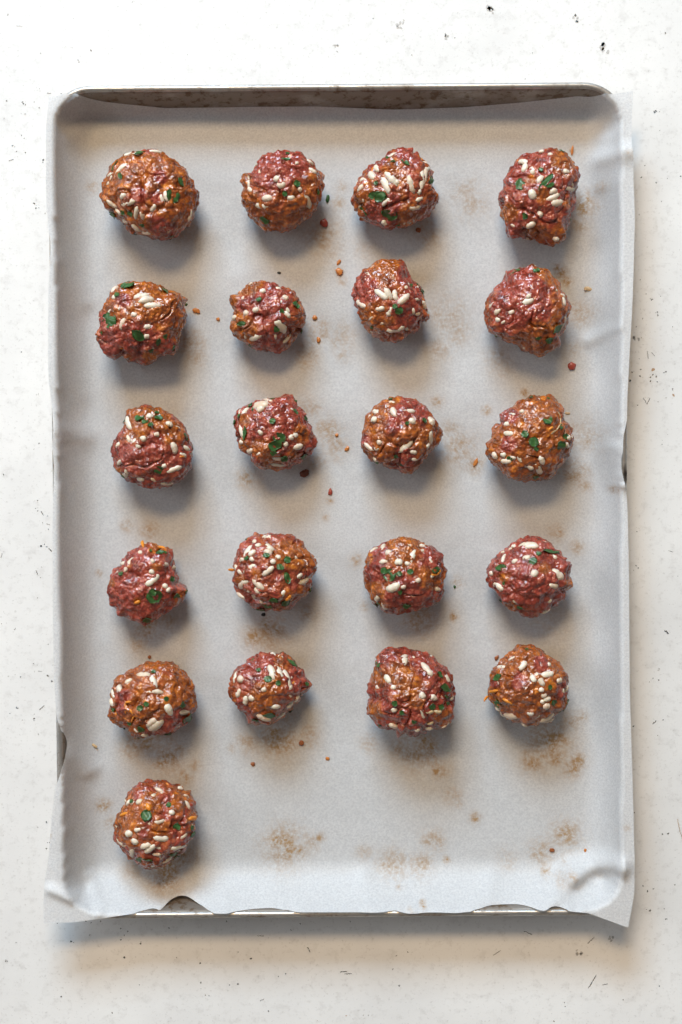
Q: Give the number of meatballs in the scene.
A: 21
